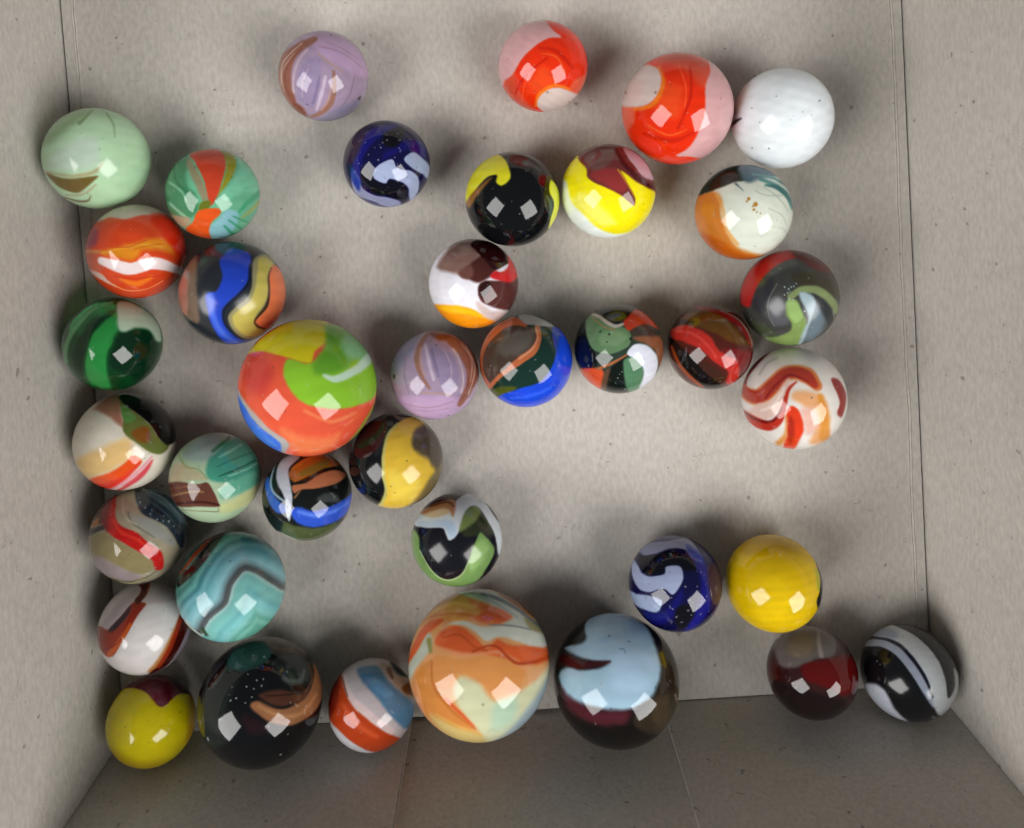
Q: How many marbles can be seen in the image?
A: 38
